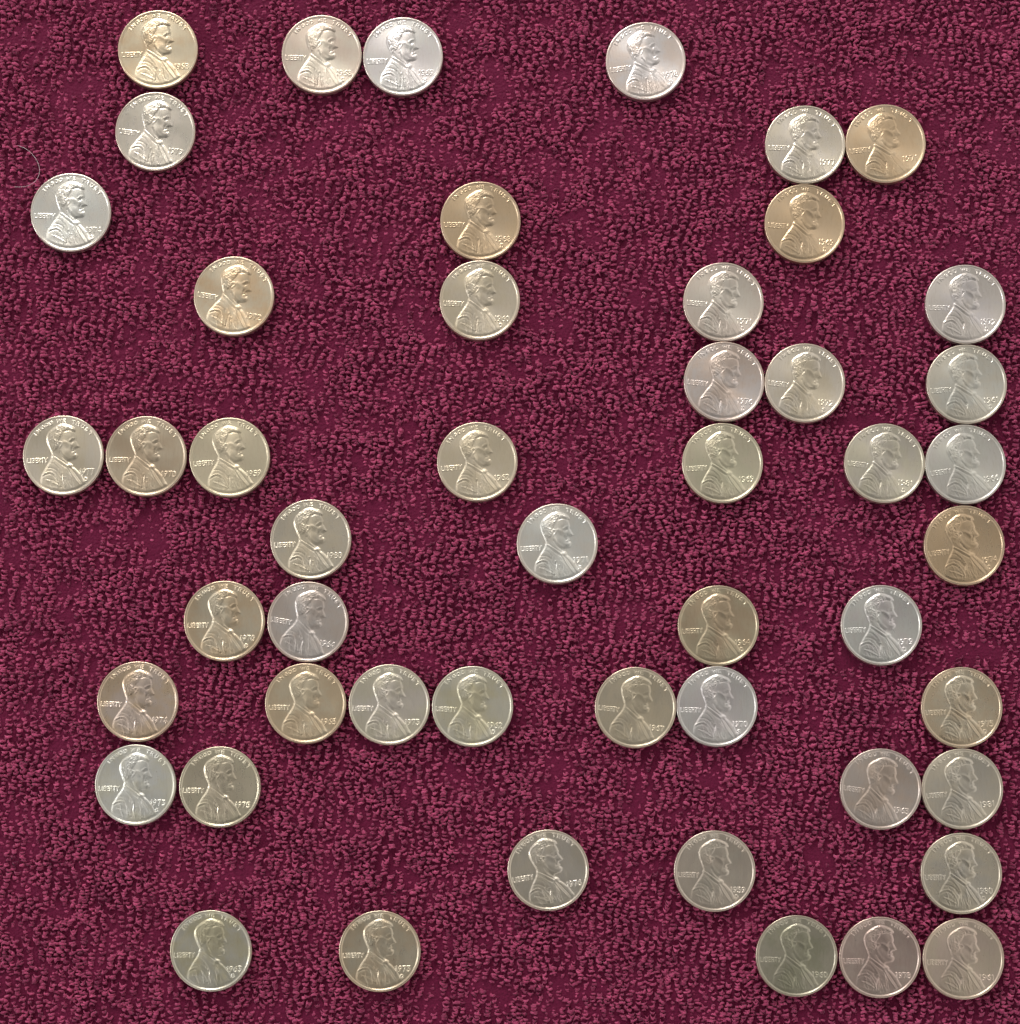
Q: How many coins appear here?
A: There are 50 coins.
